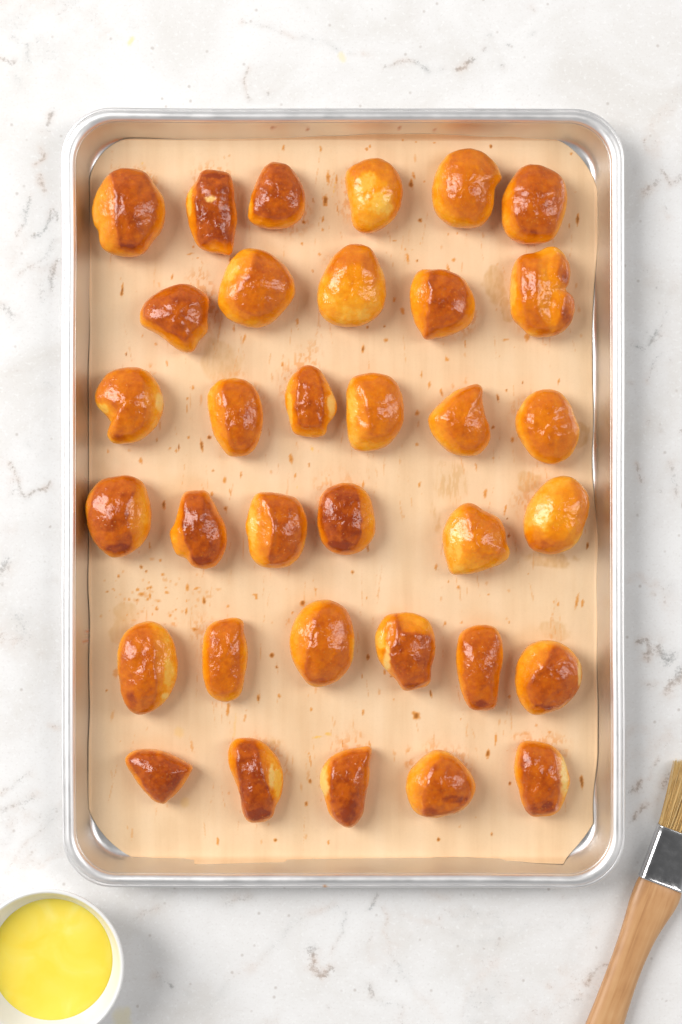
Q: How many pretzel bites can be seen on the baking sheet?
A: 34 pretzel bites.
